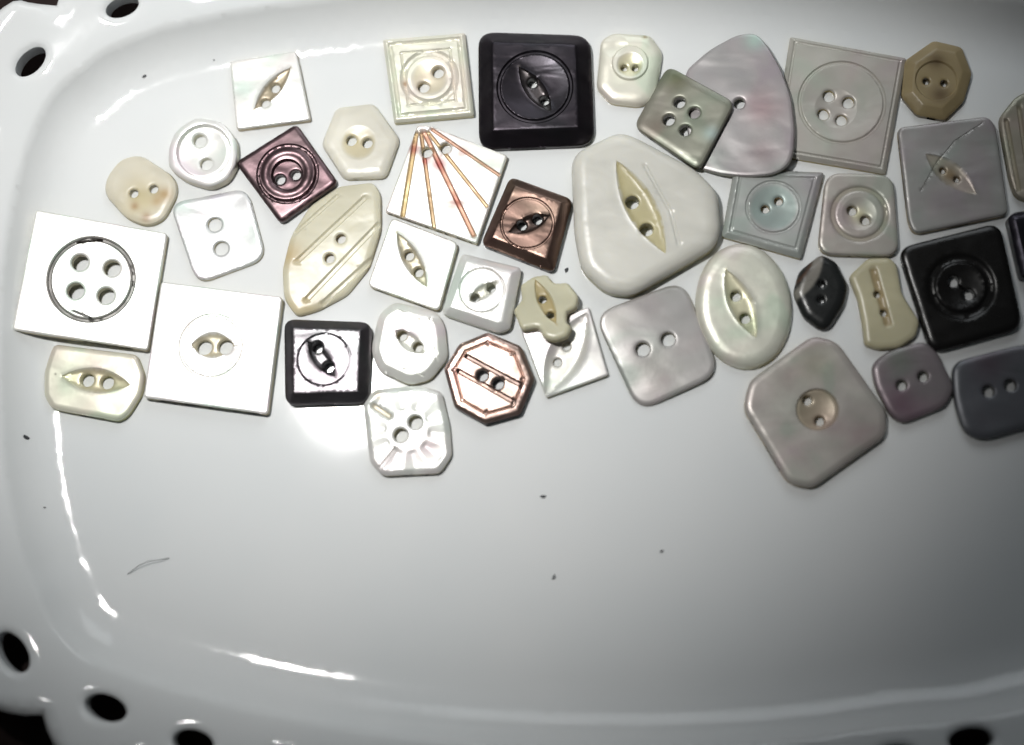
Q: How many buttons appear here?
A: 41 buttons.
